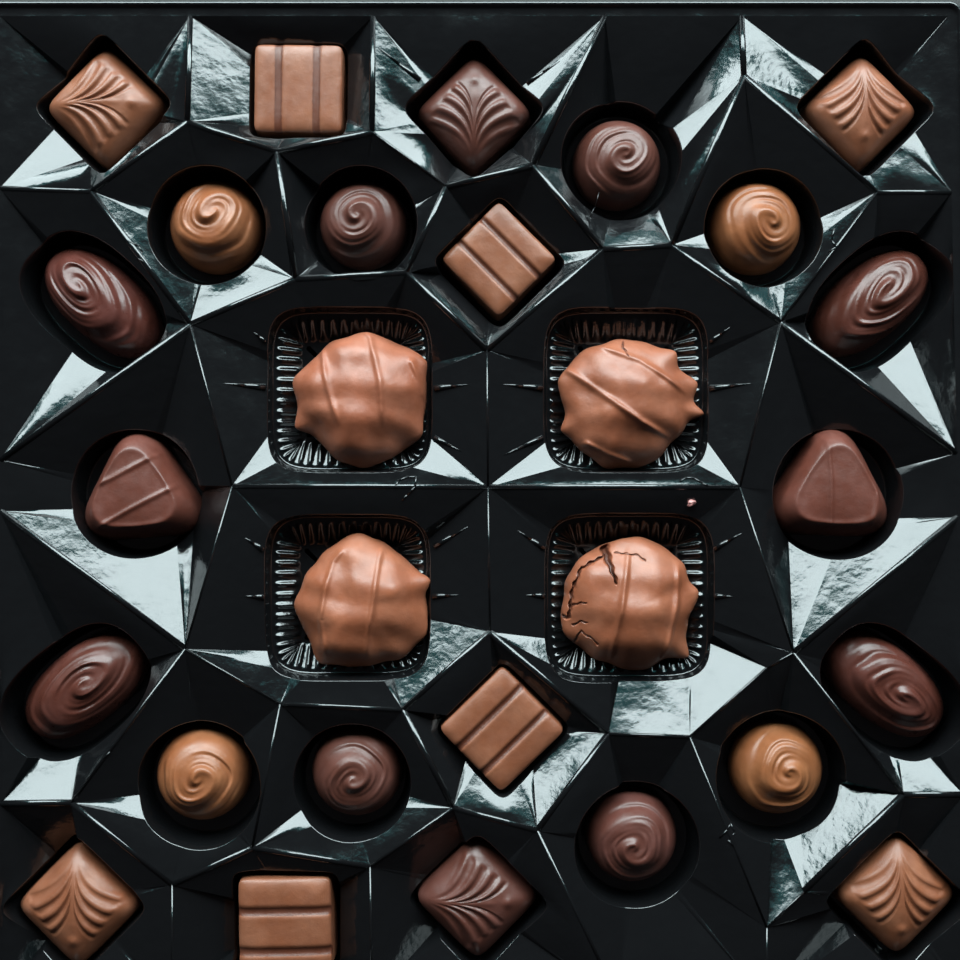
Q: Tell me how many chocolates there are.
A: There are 28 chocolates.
